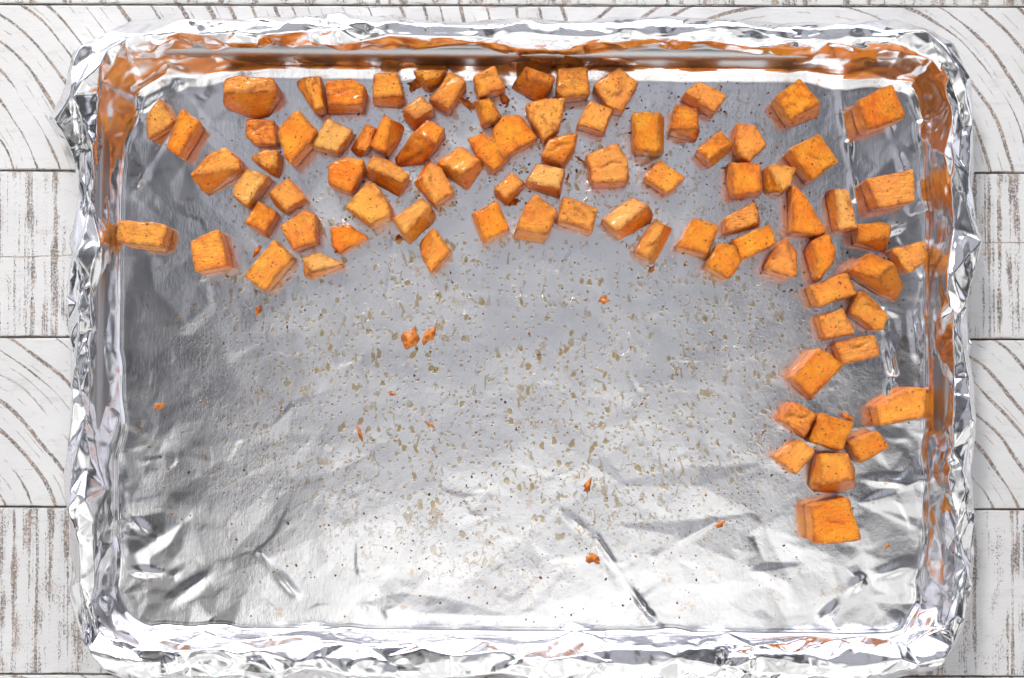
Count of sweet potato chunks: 85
